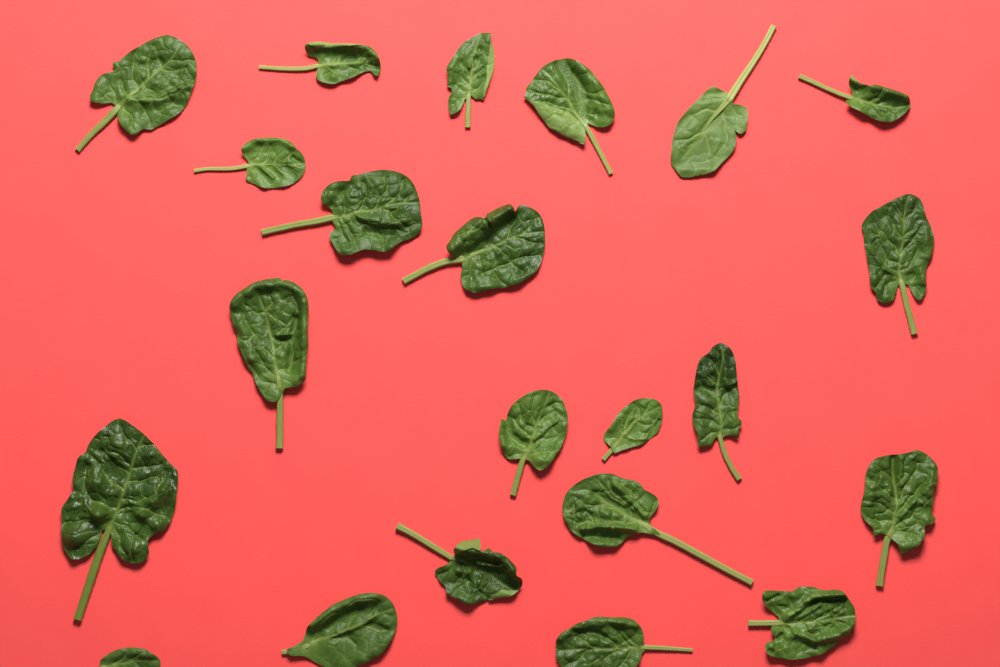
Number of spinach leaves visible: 22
